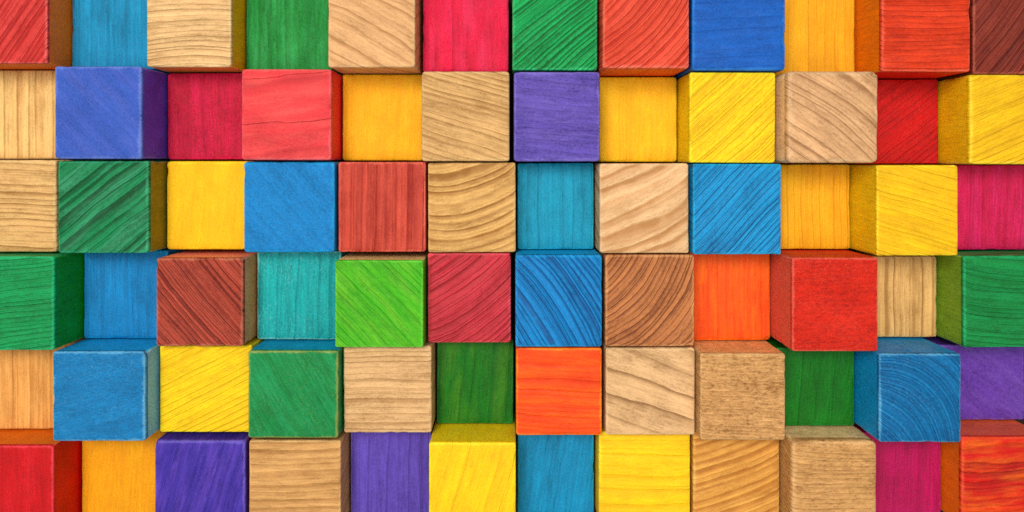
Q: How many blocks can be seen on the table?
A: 72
